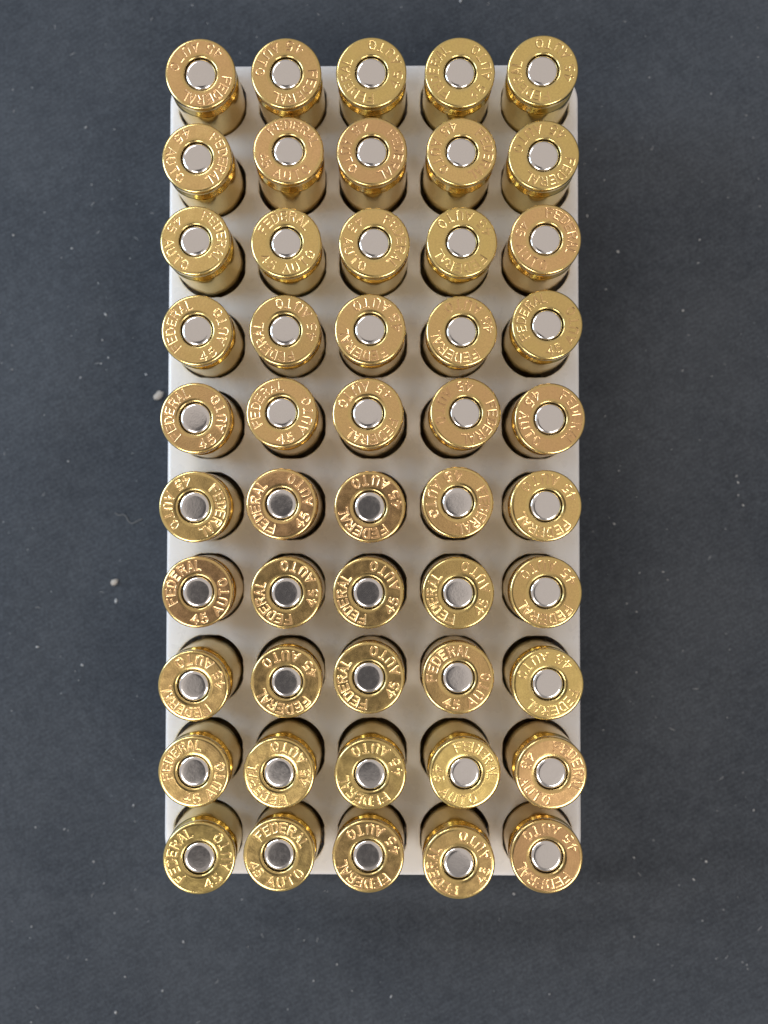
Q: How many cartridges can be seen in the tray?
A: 50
